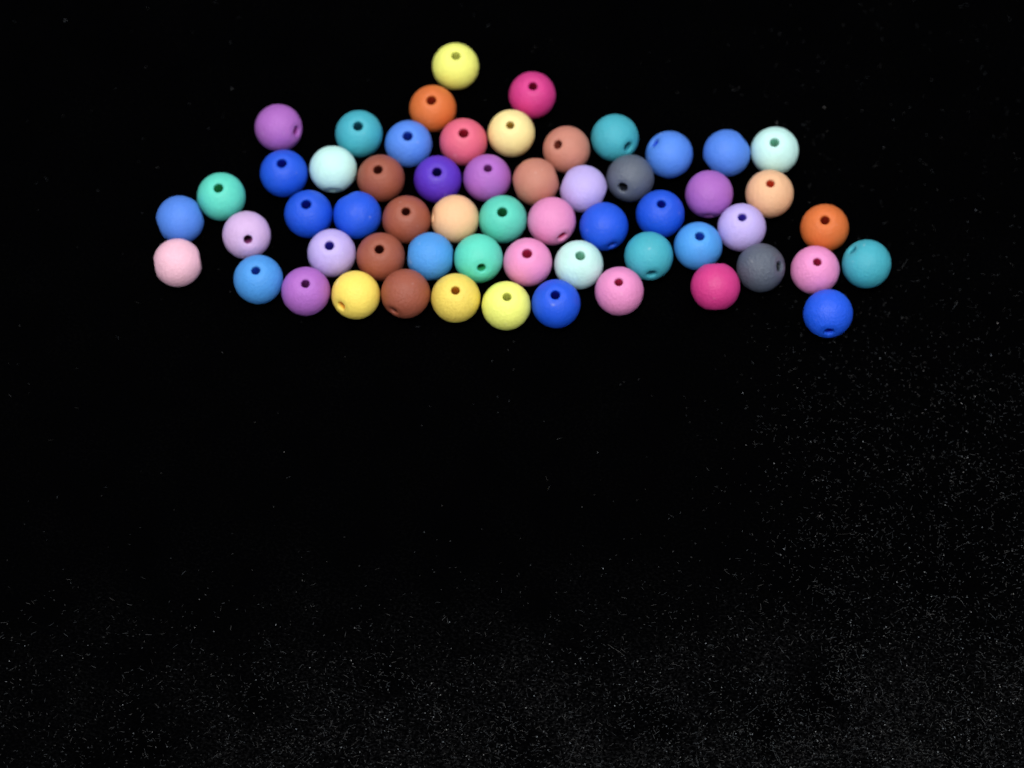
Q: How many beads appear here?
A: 58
